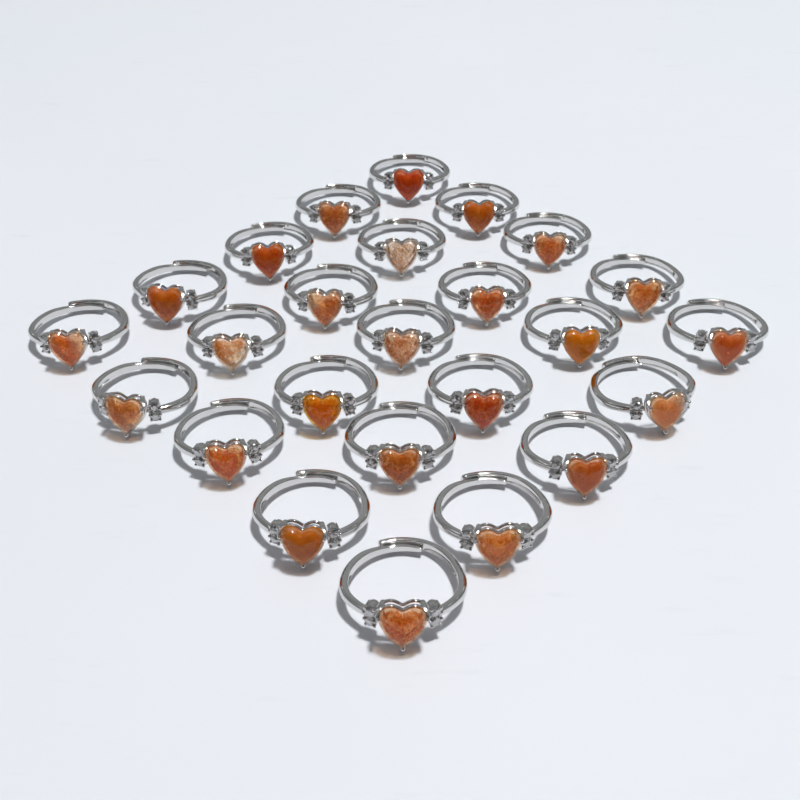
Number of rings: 25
